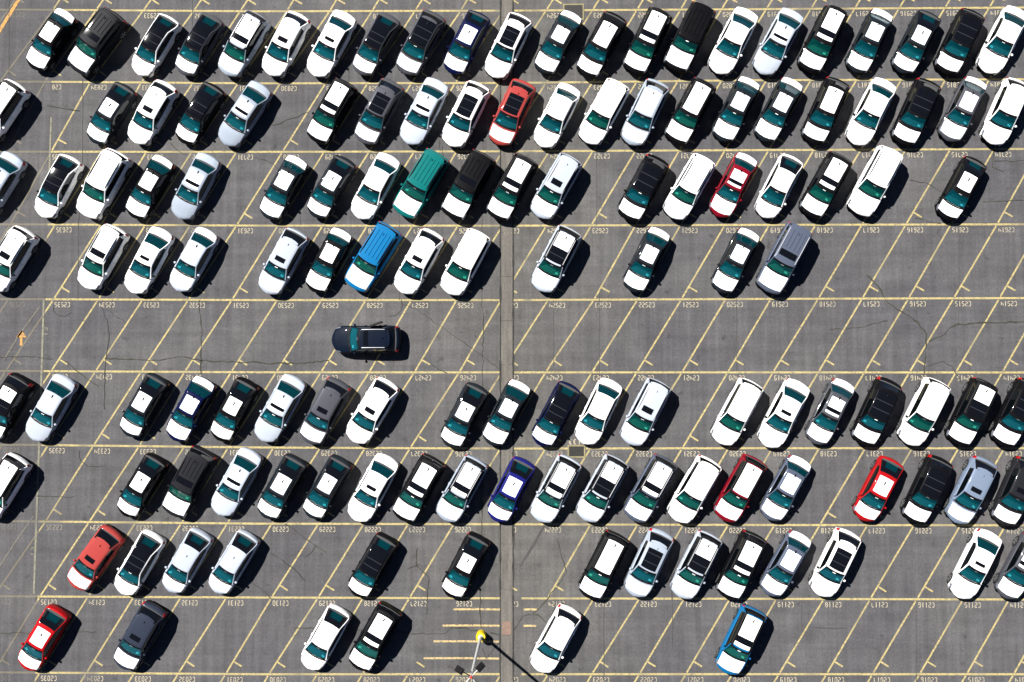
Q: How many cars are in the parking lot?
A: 136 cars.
